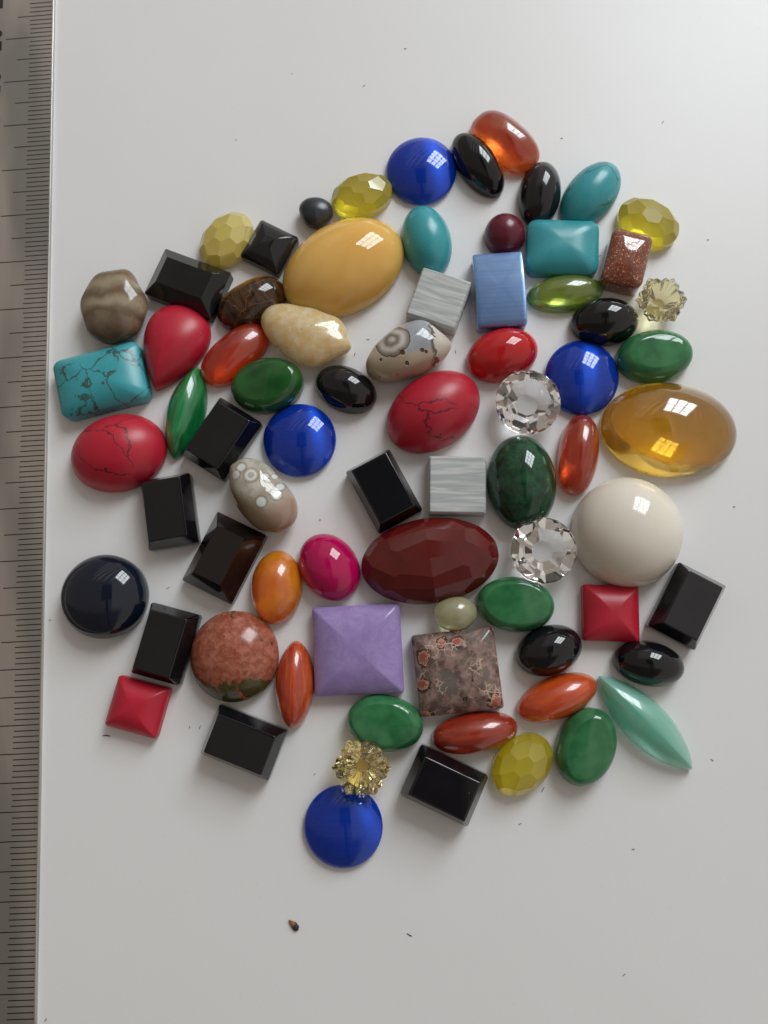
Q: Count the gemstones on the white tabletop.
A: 75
